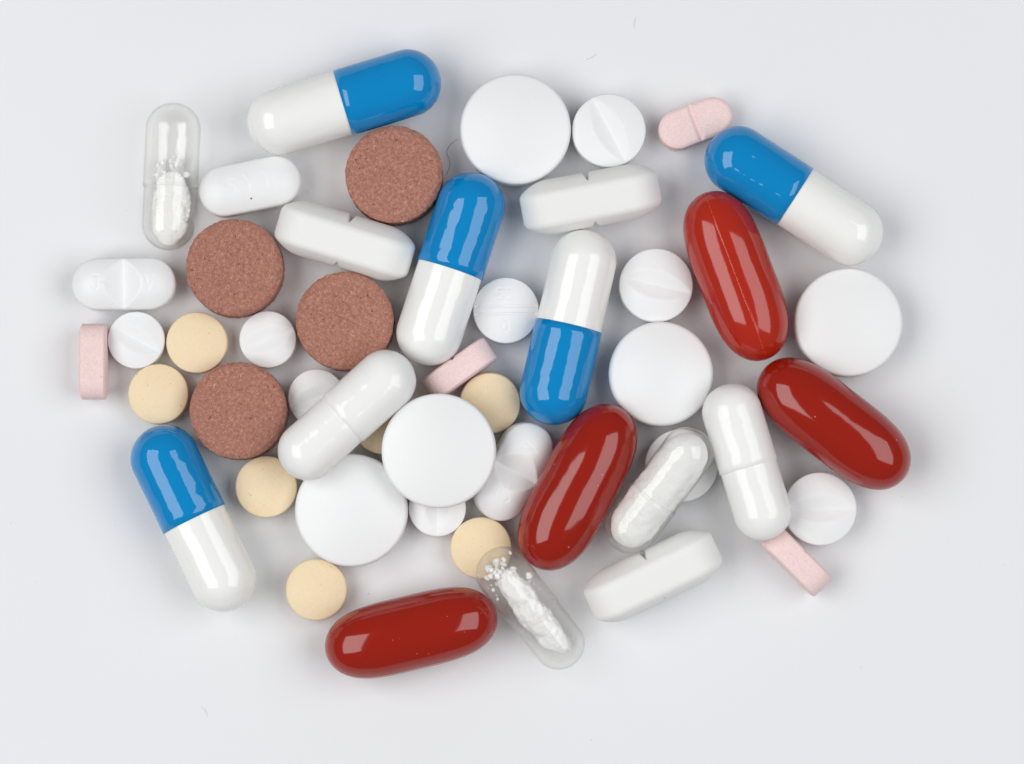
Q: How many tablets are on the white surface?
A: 35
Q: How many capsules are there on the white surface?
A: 14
